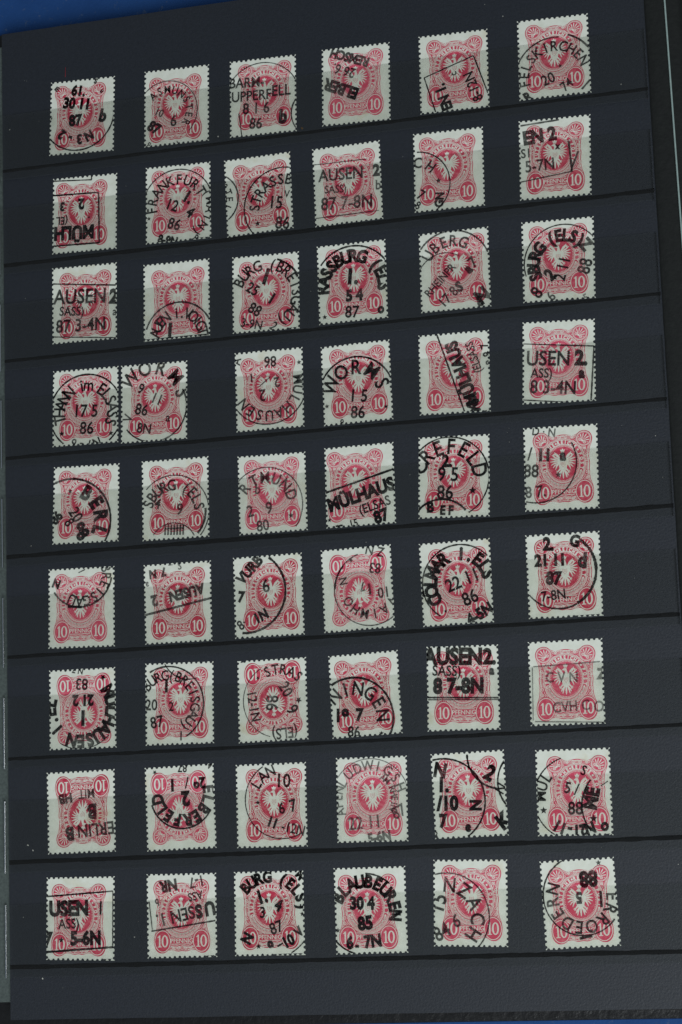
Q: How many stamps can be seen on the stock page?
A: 54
